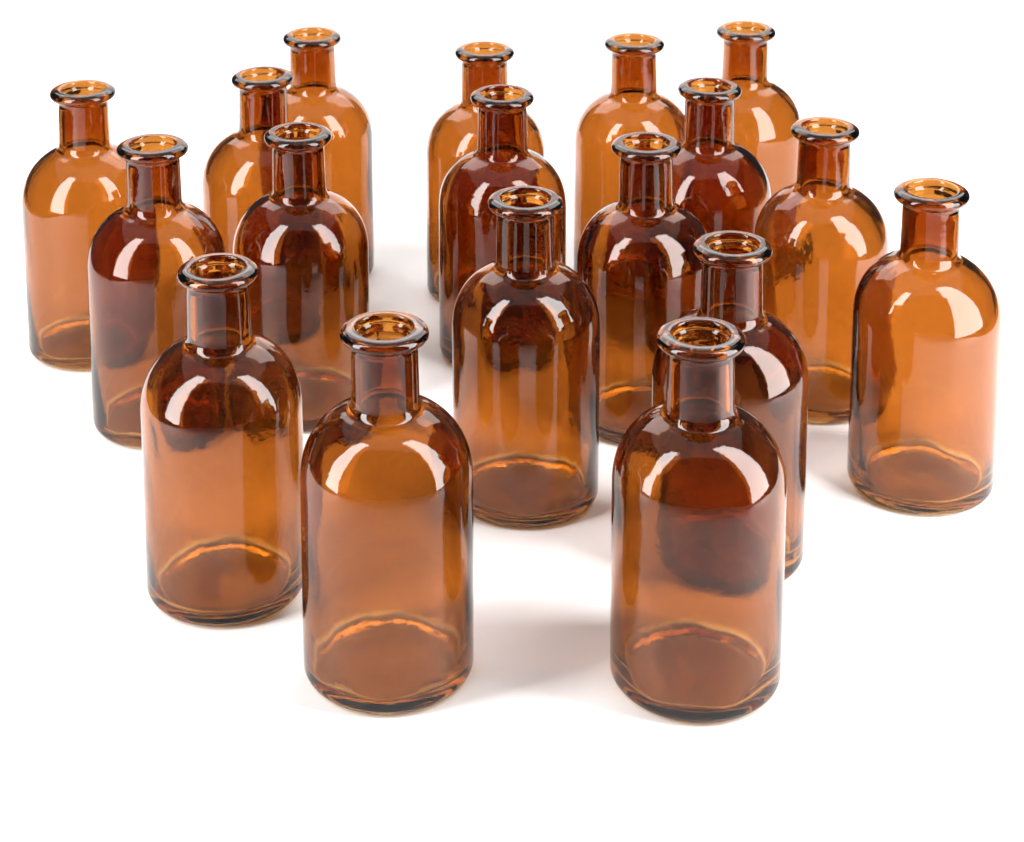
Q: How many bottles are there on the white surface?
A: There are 18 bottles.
